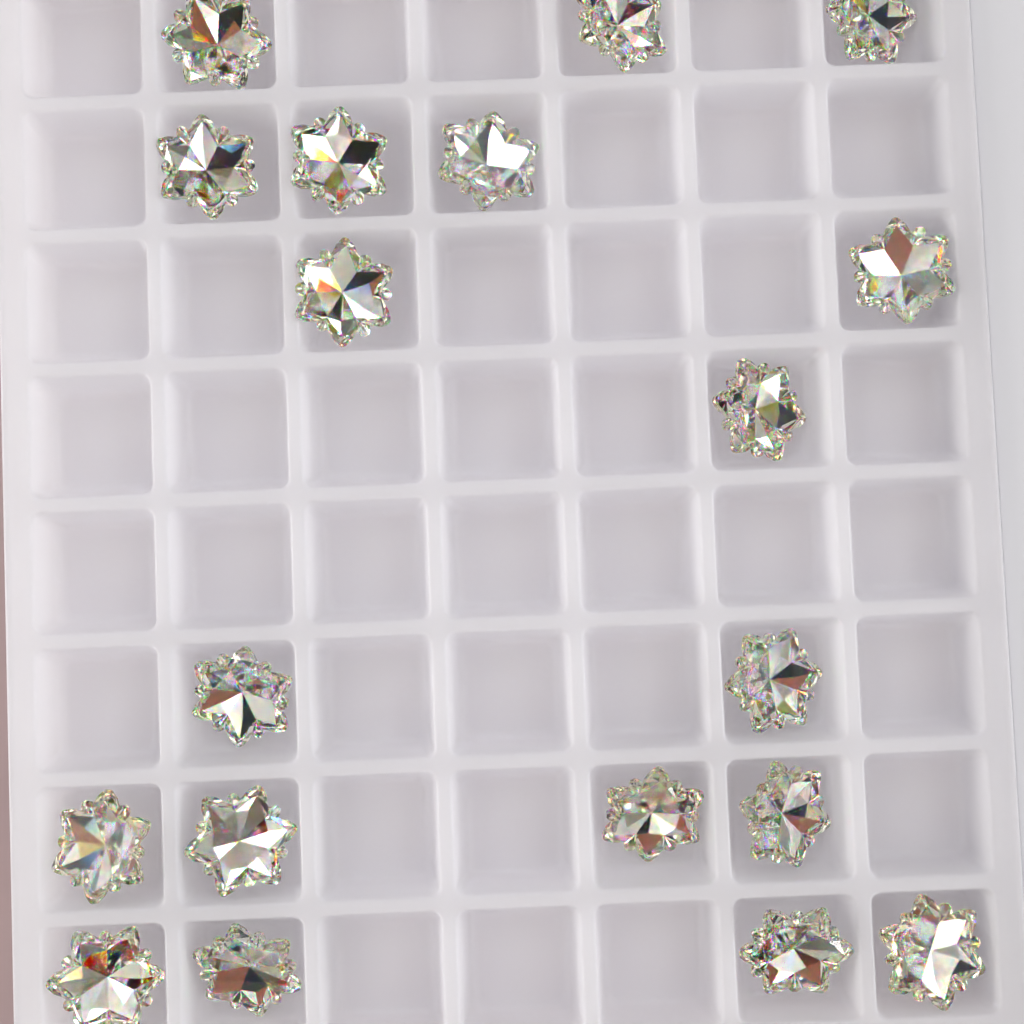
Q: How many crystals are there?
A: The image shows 19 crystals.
